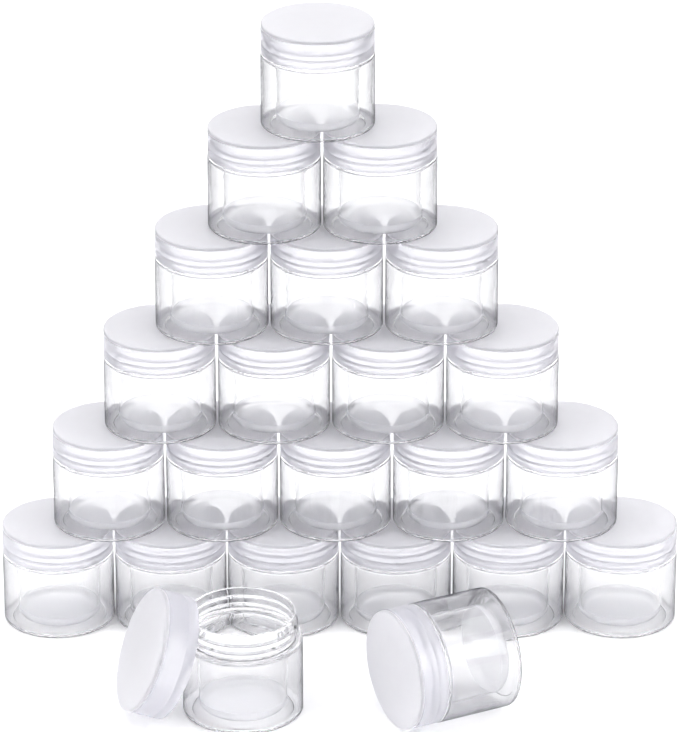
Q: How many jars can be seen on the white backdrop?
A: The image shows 23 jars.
